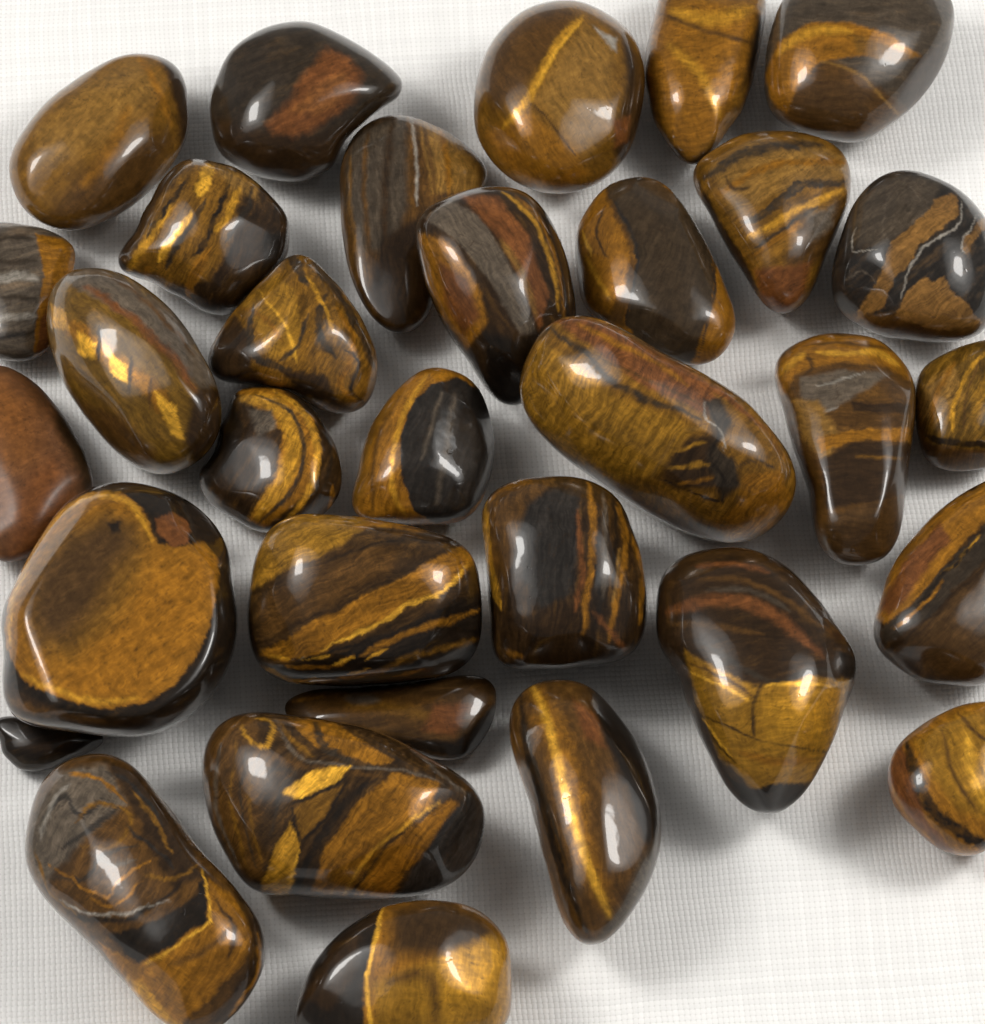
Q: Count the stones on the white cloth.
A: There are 32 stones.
